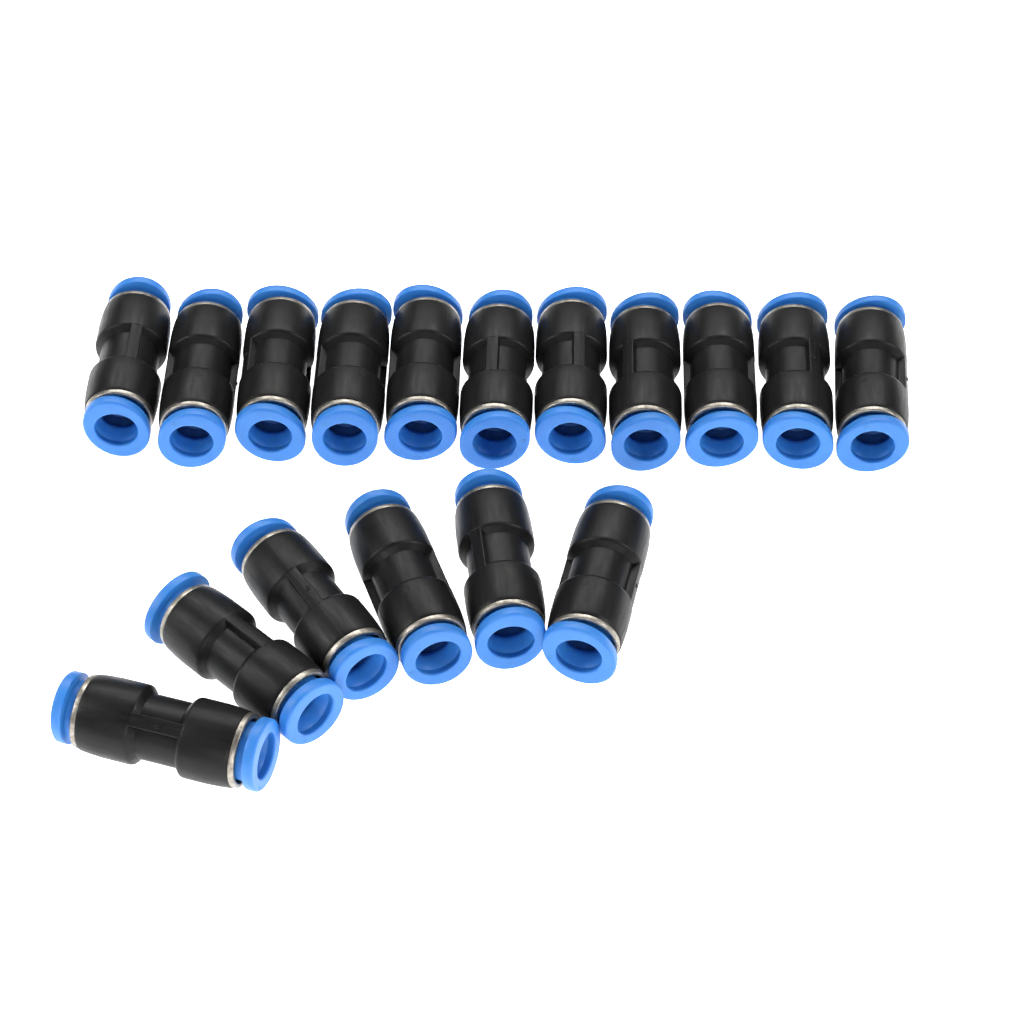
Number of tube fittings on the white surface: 17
